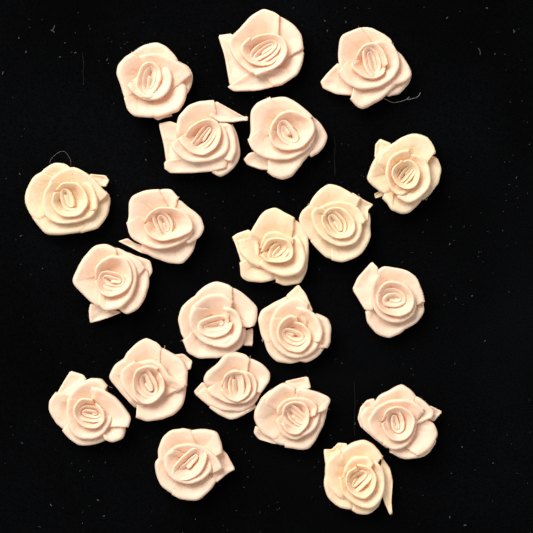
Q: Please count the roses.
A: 21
